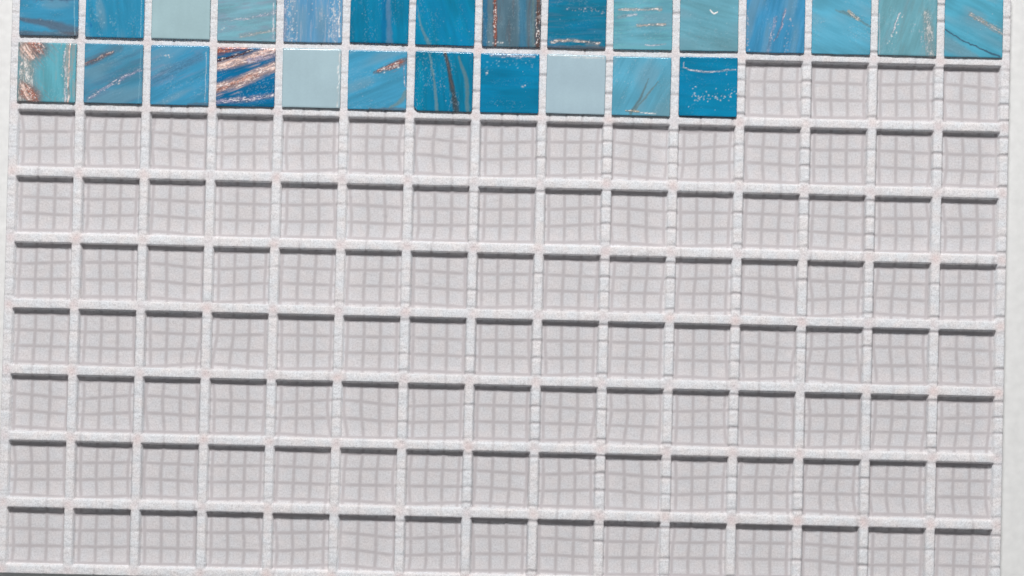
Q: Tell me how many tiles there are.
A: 26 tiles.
